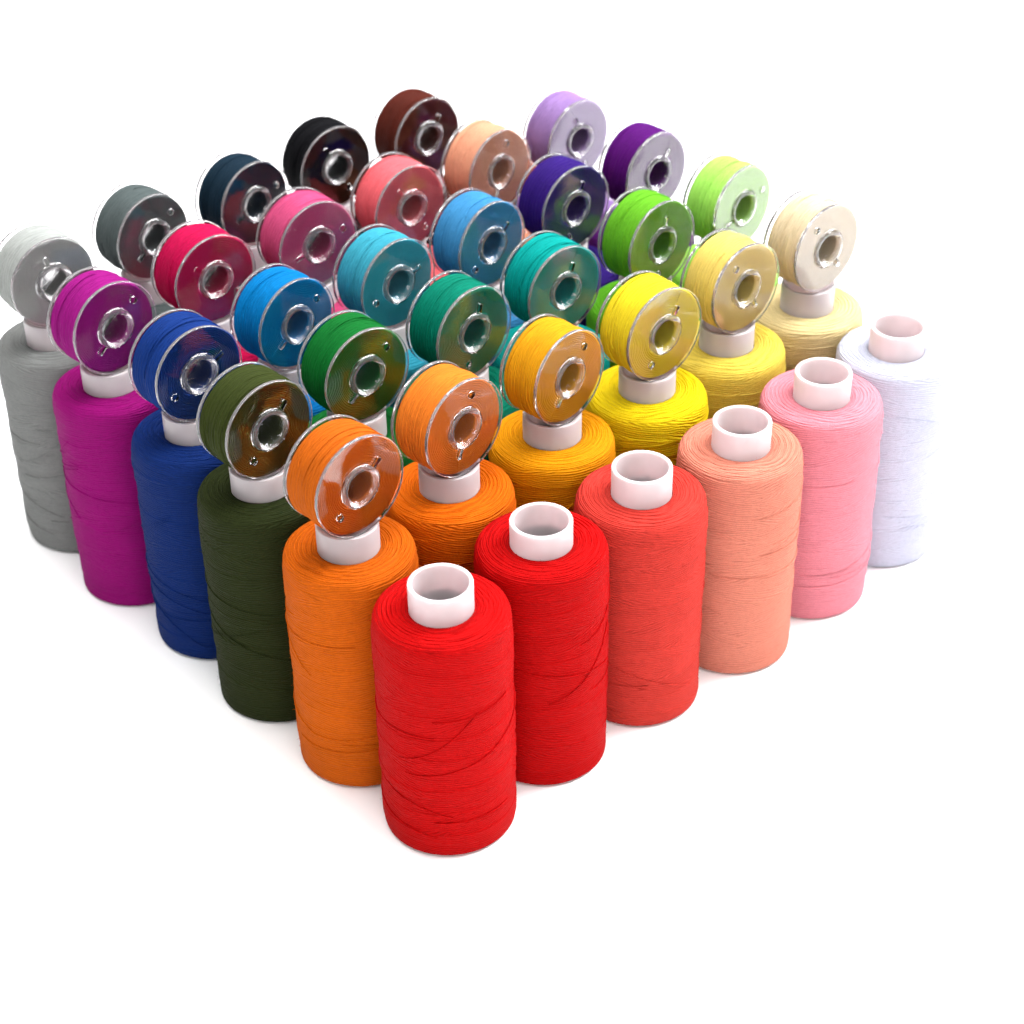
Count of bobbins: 29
